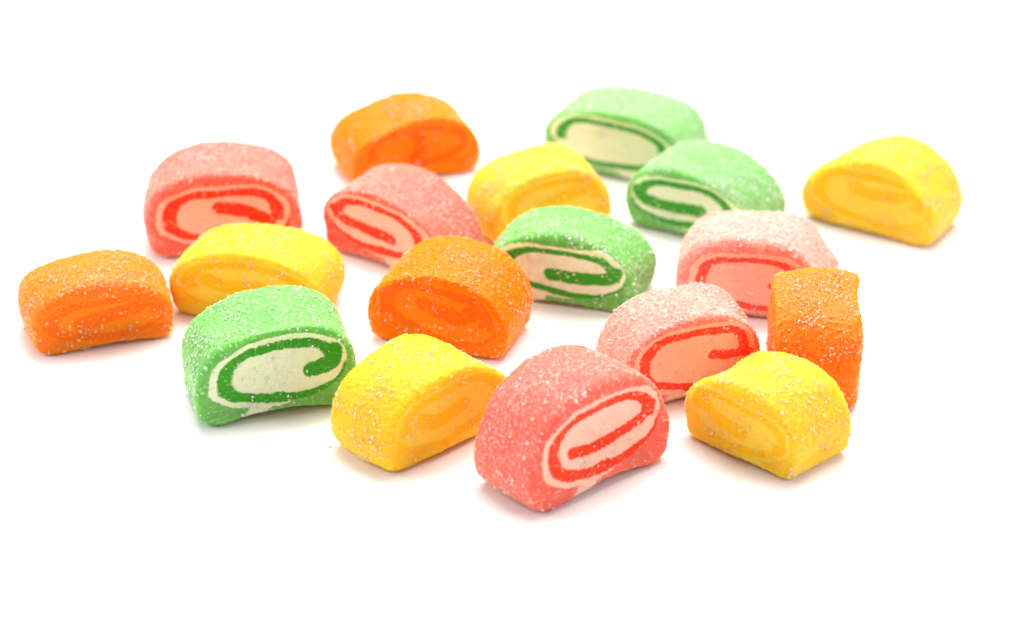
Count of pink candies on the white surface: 5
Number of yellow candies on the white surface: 5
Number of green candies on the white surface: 4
